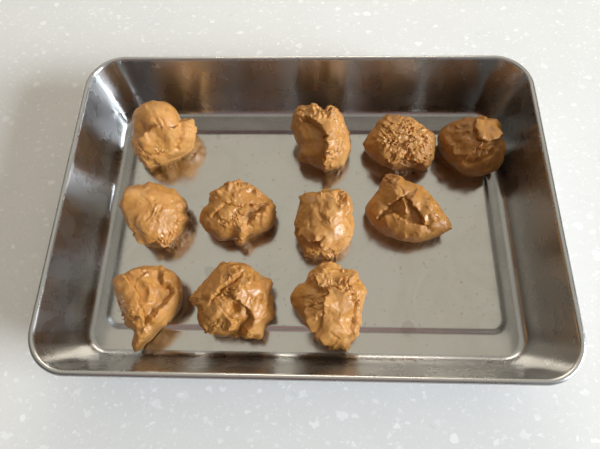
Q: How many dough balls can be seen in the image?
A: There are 11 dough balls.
